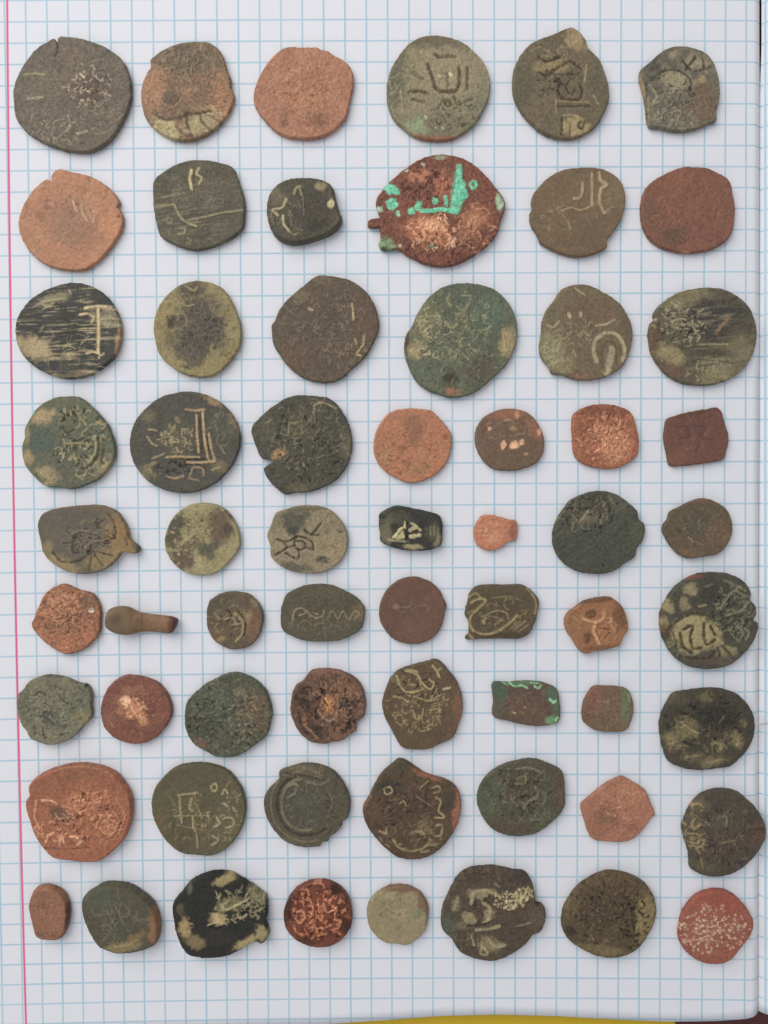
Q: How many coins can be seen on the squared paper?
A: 62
